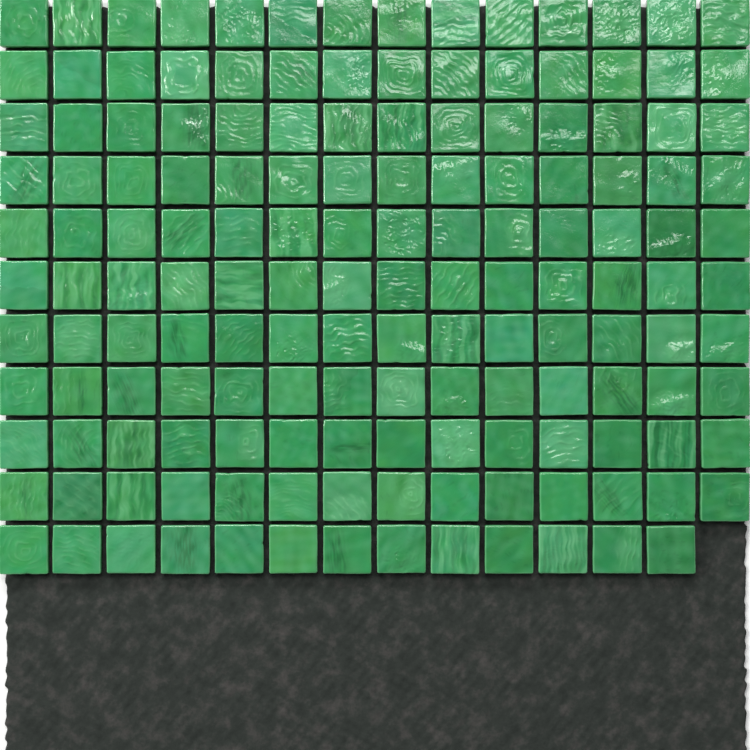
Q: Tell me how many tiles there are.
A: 153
